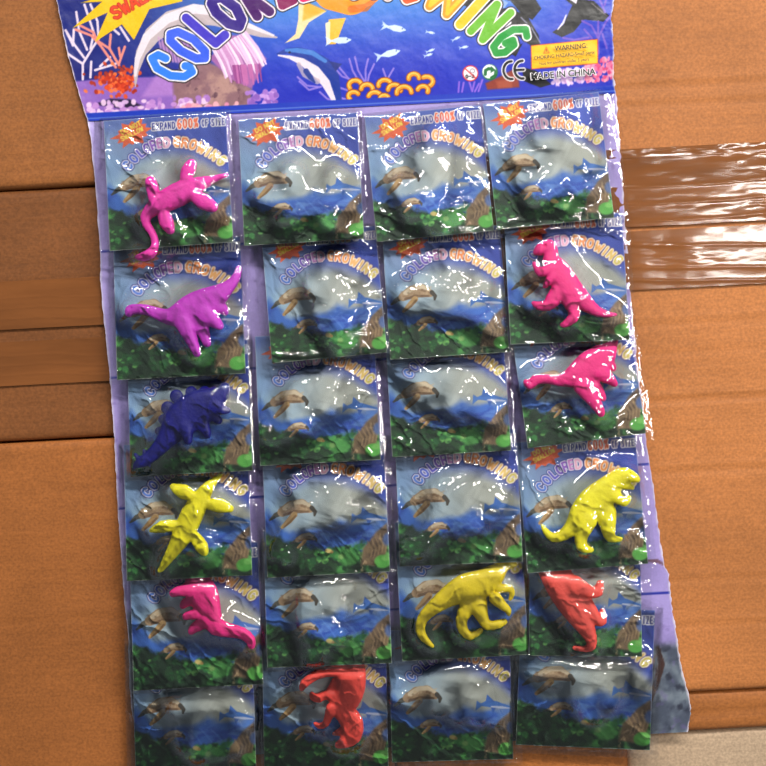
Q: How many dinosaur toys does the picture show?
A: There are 11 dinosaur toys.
